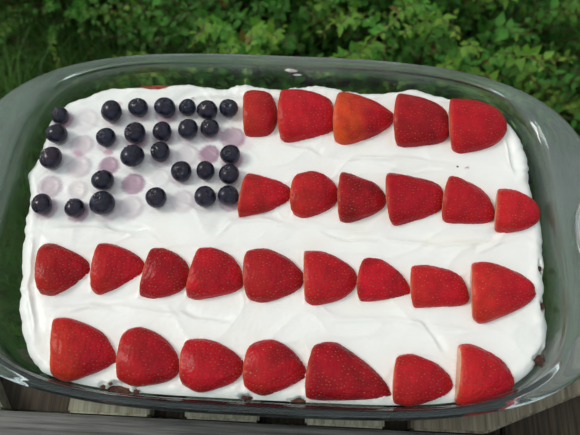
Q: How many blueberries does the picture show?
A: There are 27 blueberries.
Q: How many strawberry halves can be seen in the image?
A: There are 27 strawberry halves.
